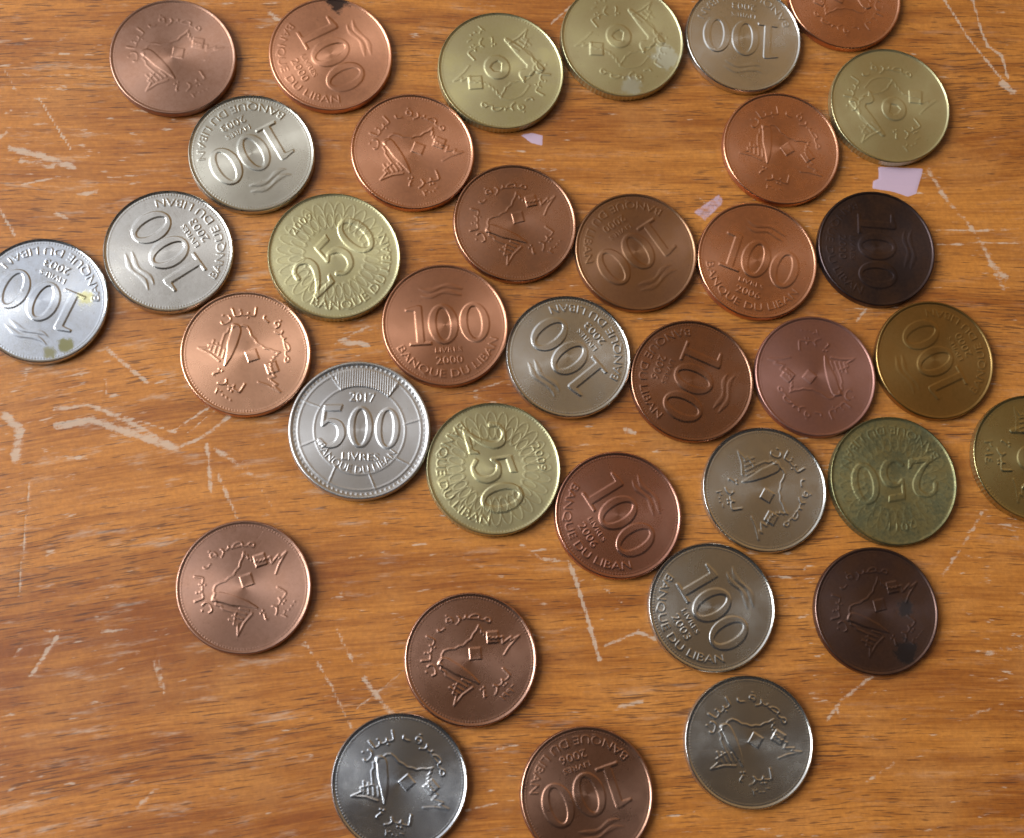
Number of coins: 36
